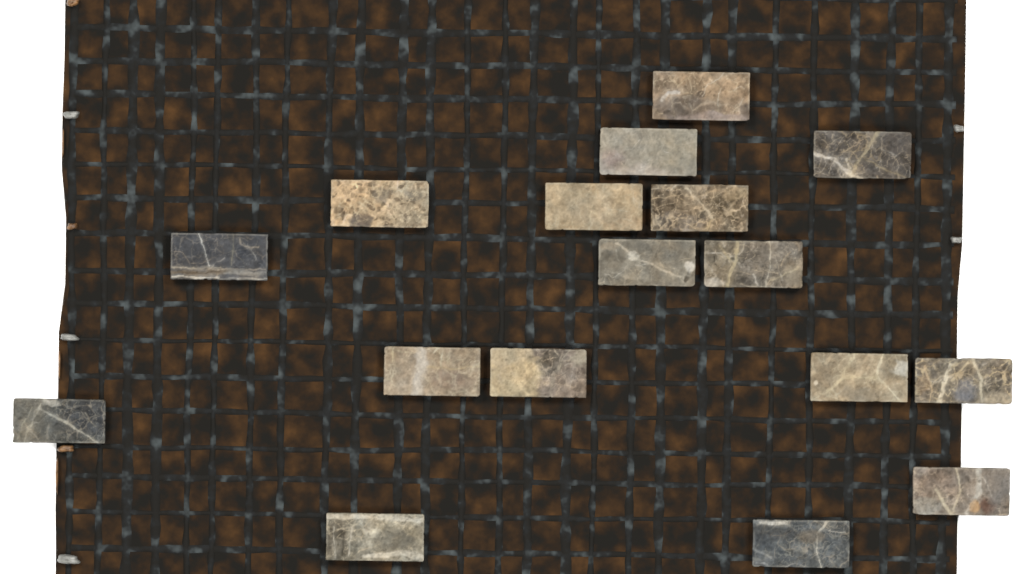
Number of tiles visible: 17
